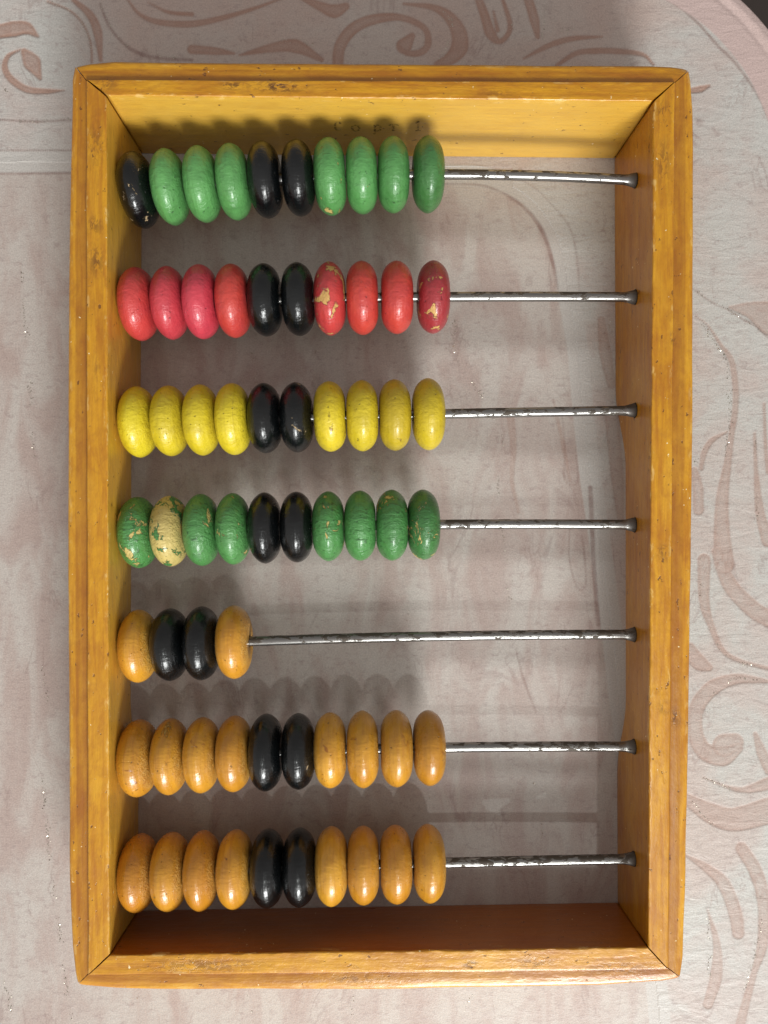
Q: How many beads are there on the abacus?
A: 64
